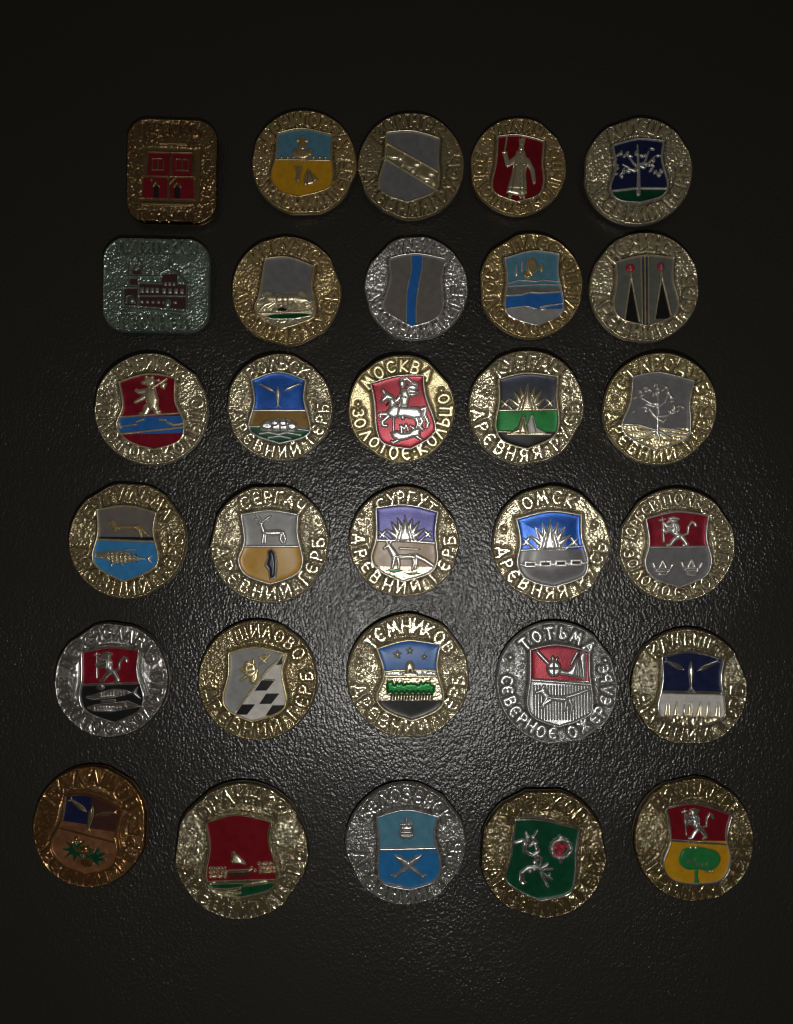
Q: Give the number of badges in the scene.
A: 30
